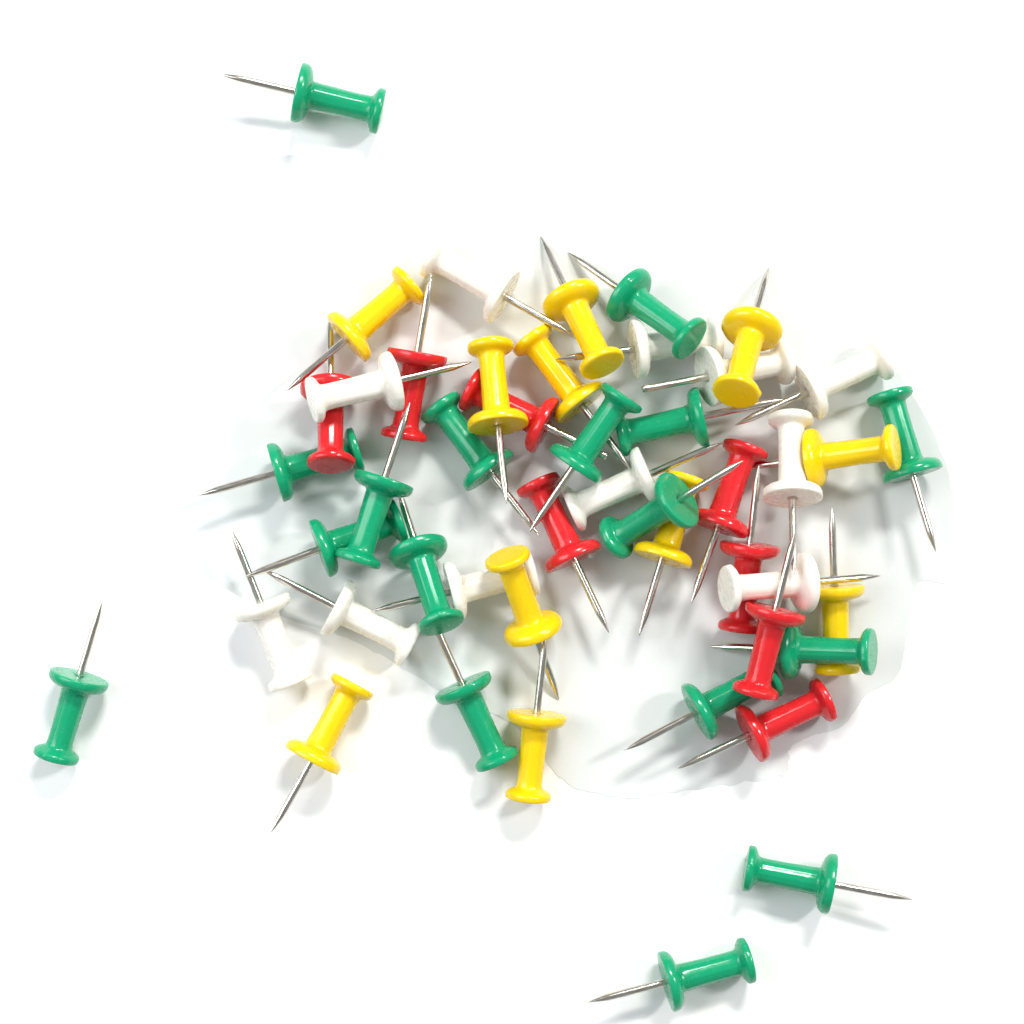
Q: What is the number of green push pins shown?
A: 17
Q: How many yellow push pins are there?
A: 11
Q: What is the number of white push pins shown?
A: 11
